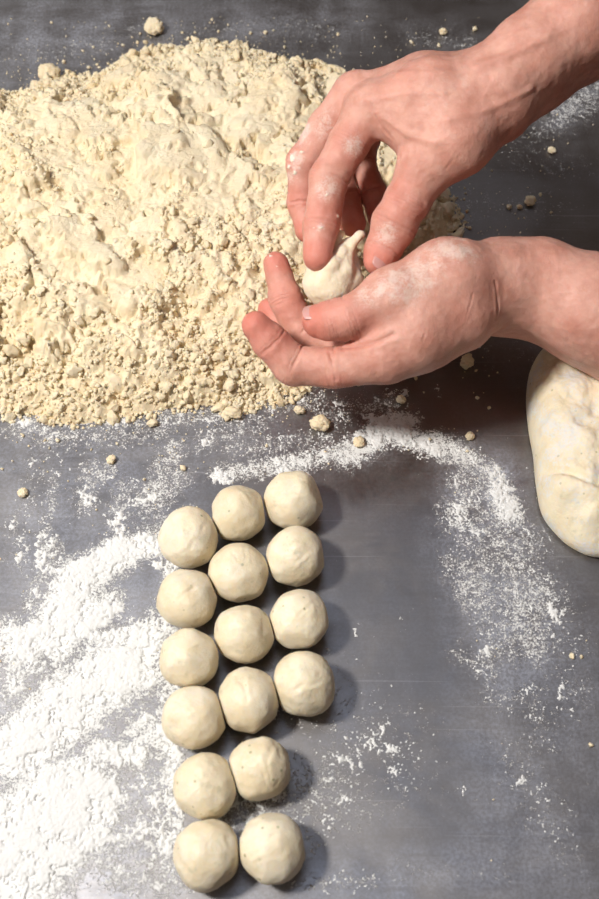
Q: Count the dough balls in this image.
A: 16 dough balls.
